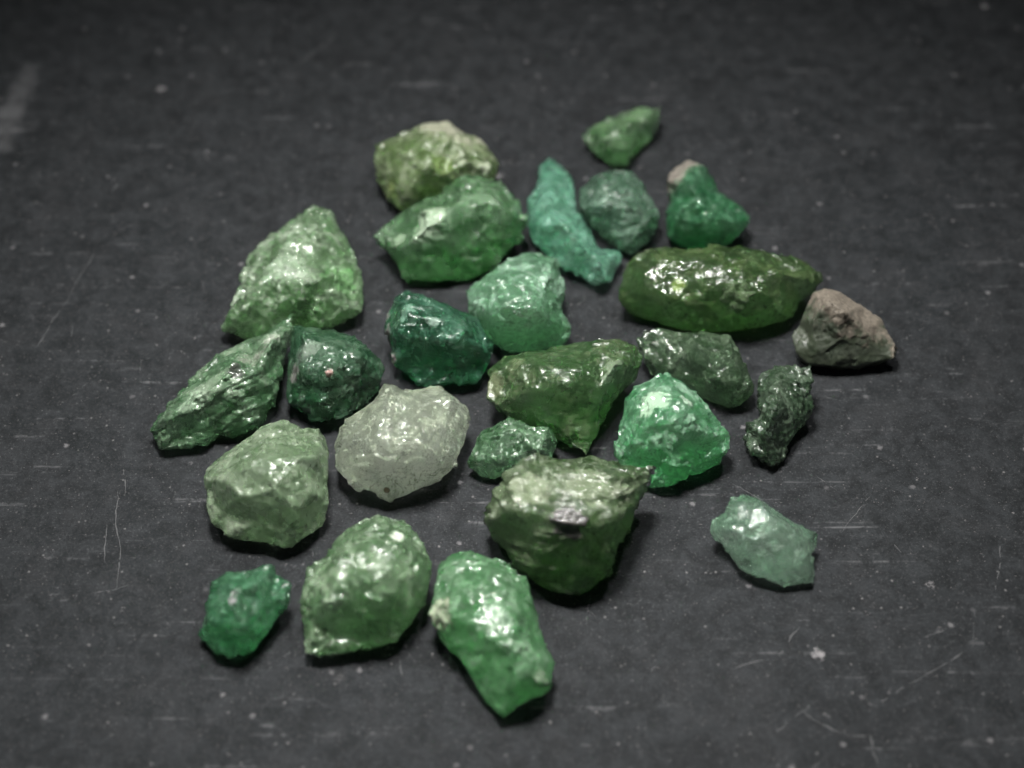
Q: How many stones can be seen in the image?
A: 25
